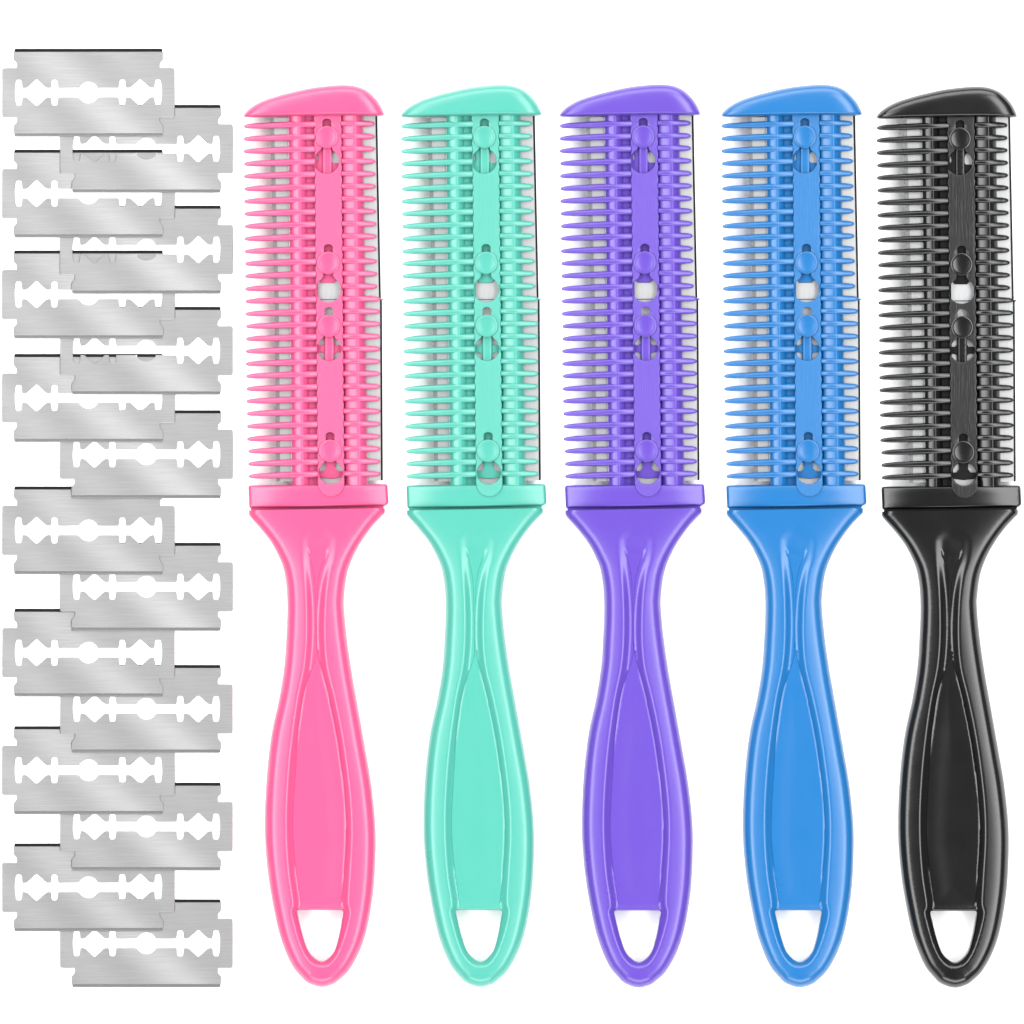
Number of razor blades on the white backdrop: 16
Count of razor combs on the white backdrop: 5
